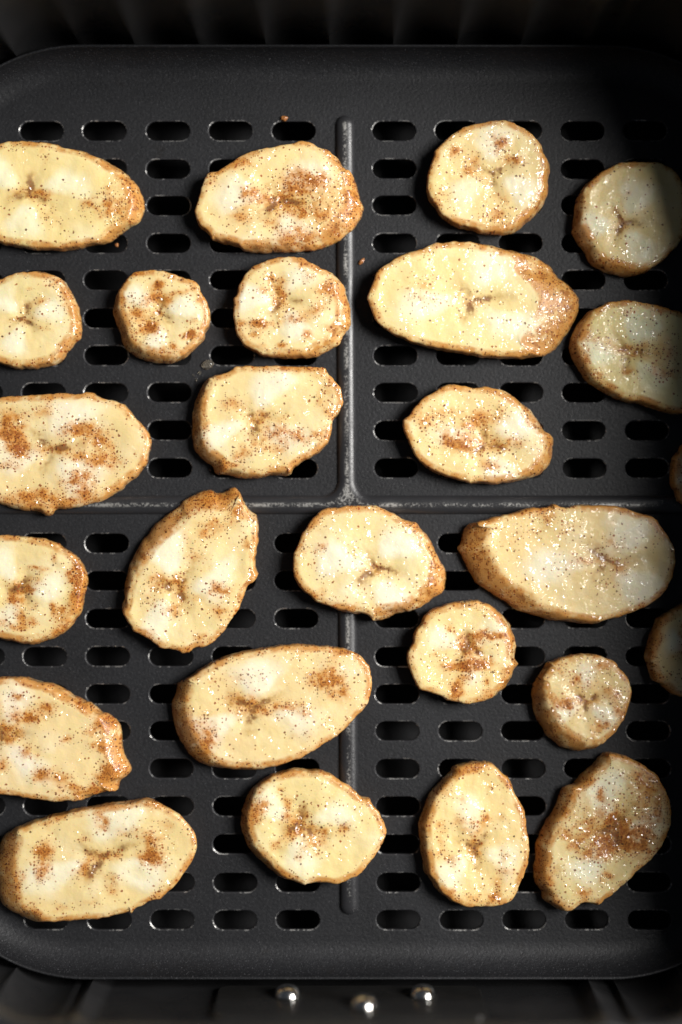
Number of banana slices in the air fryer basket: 26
